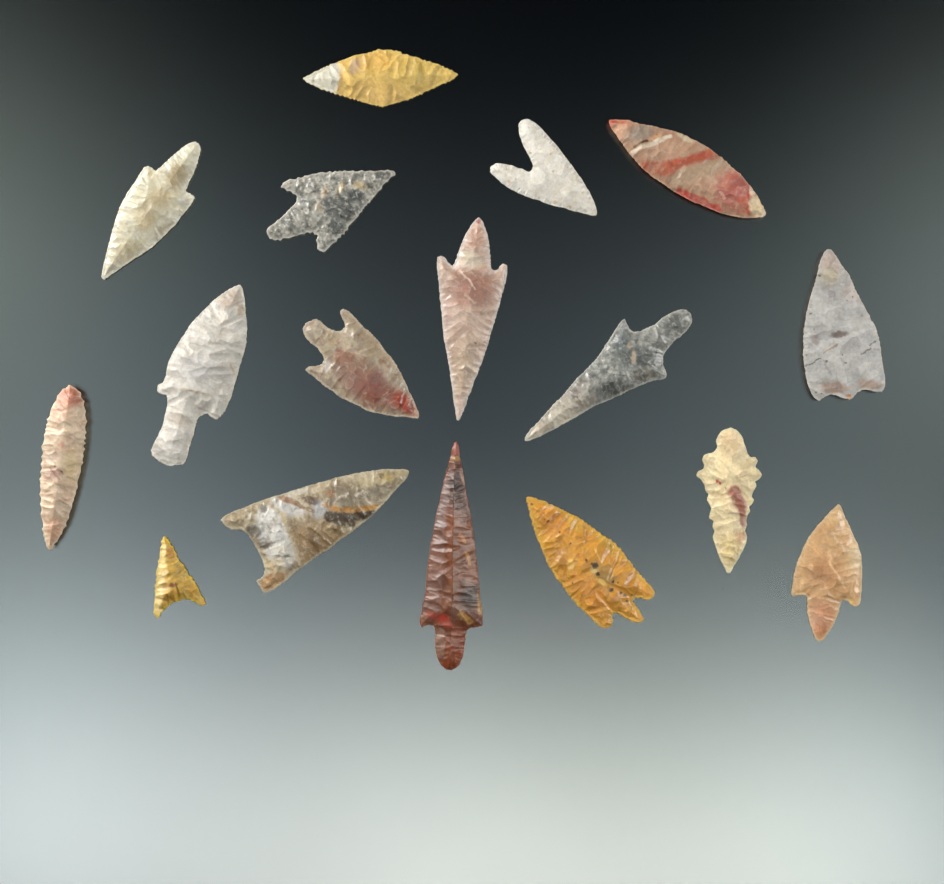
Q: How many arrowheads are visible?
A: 17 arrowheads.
